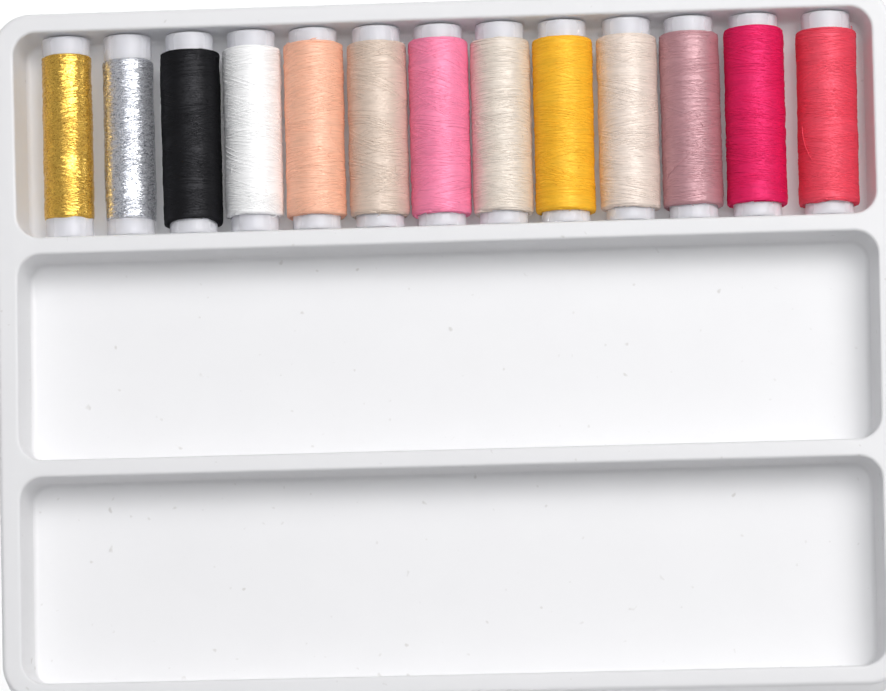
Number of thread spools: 13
